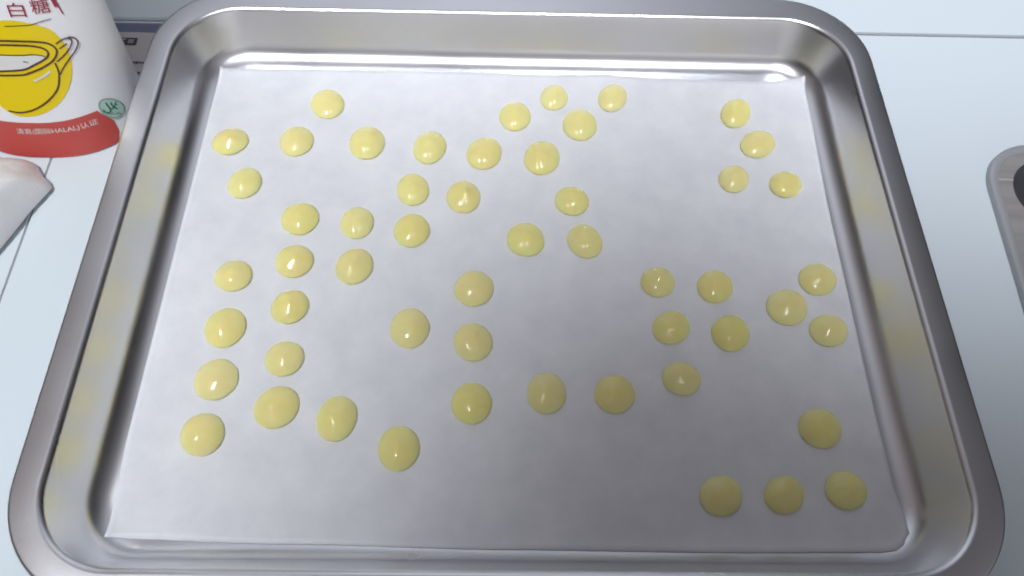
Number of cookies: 53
